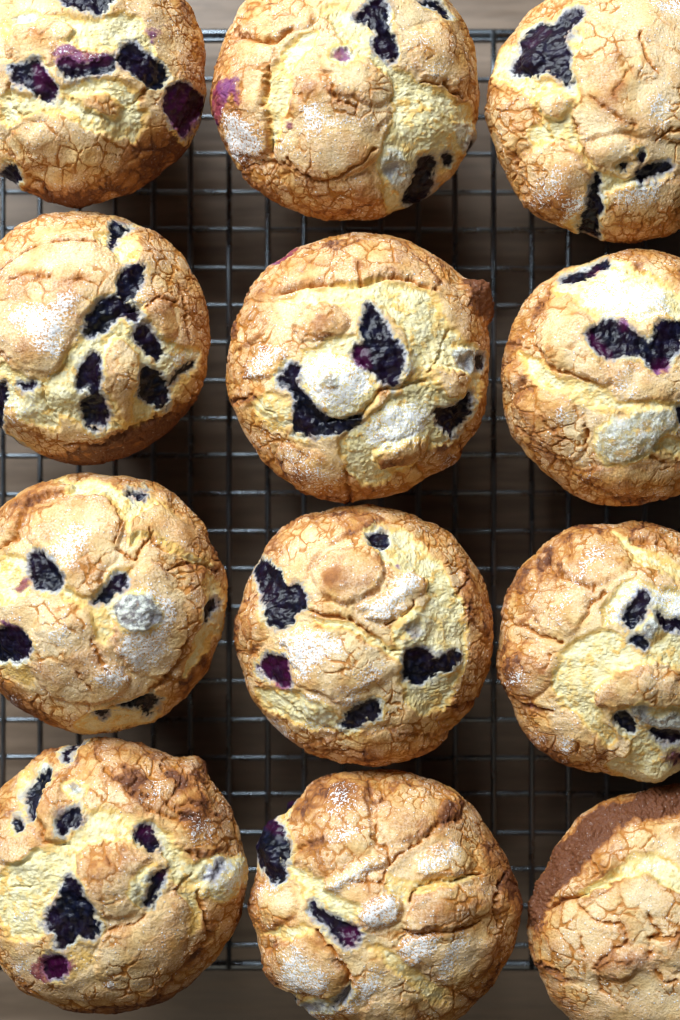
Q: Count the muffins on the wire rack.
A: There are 12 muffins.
